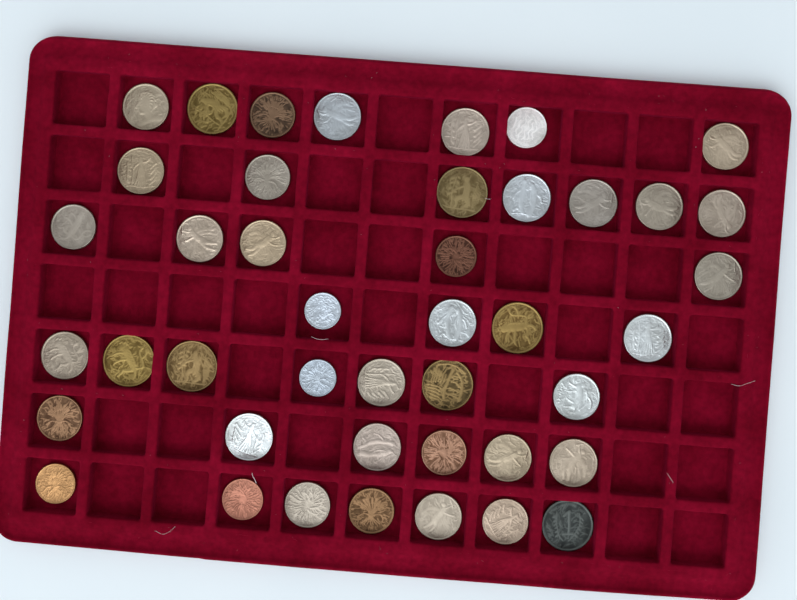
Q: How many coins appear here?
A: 43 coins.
